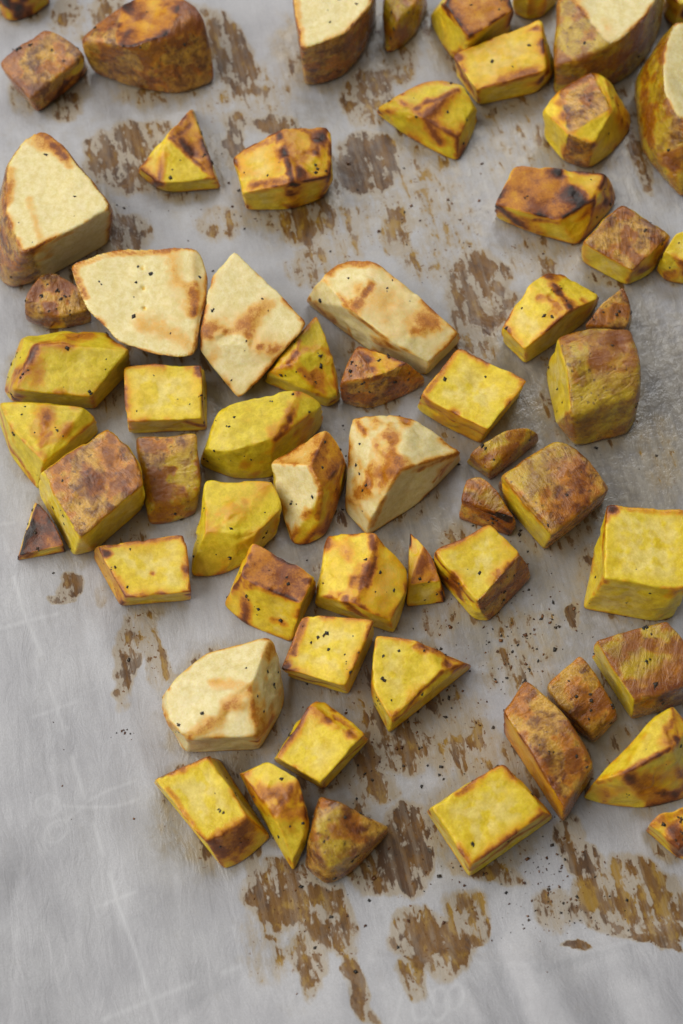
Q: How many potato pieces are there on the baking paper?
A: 61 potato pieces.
